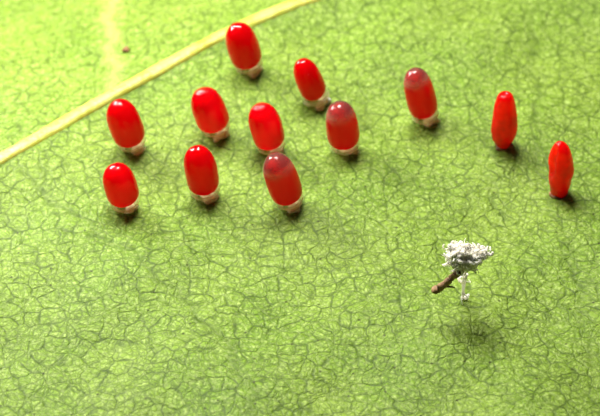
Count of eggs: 12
